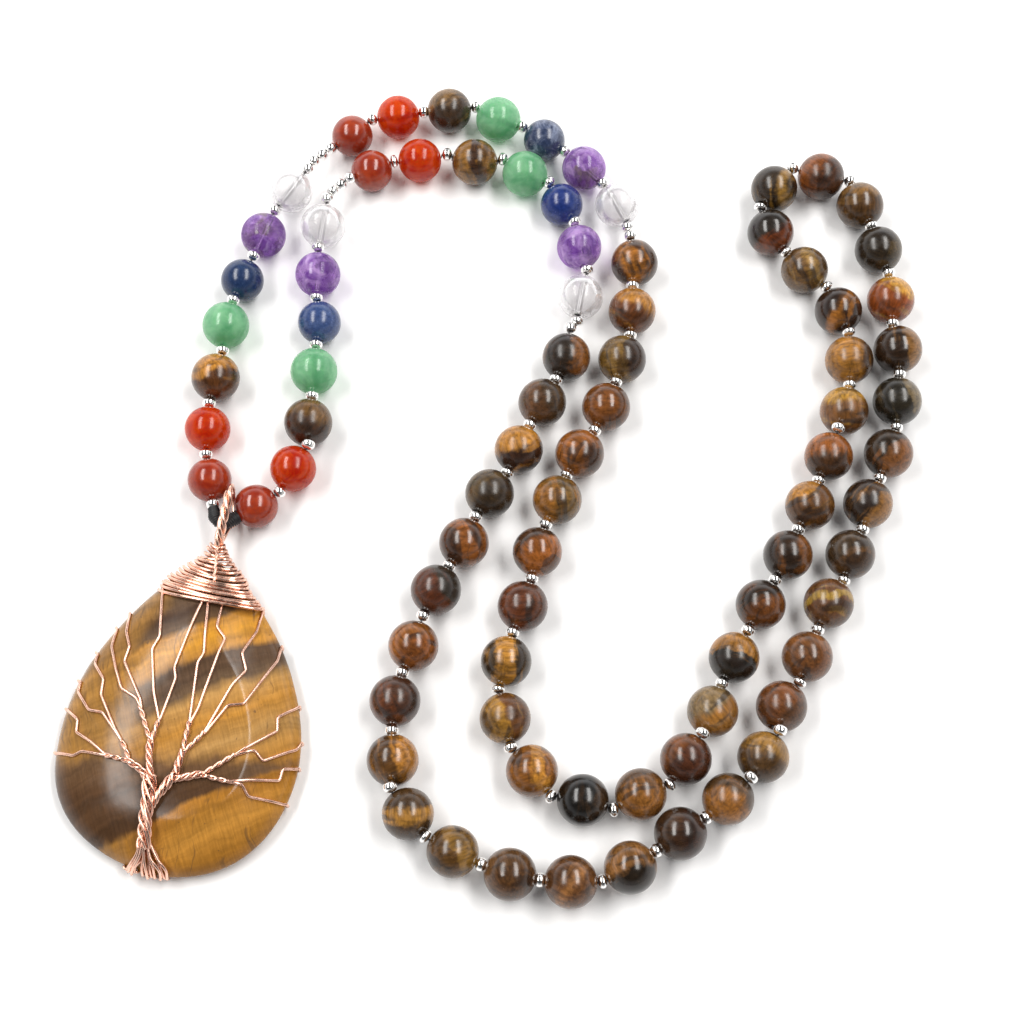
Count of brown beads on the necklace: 59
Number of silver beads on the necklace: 91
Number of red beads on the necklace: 8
